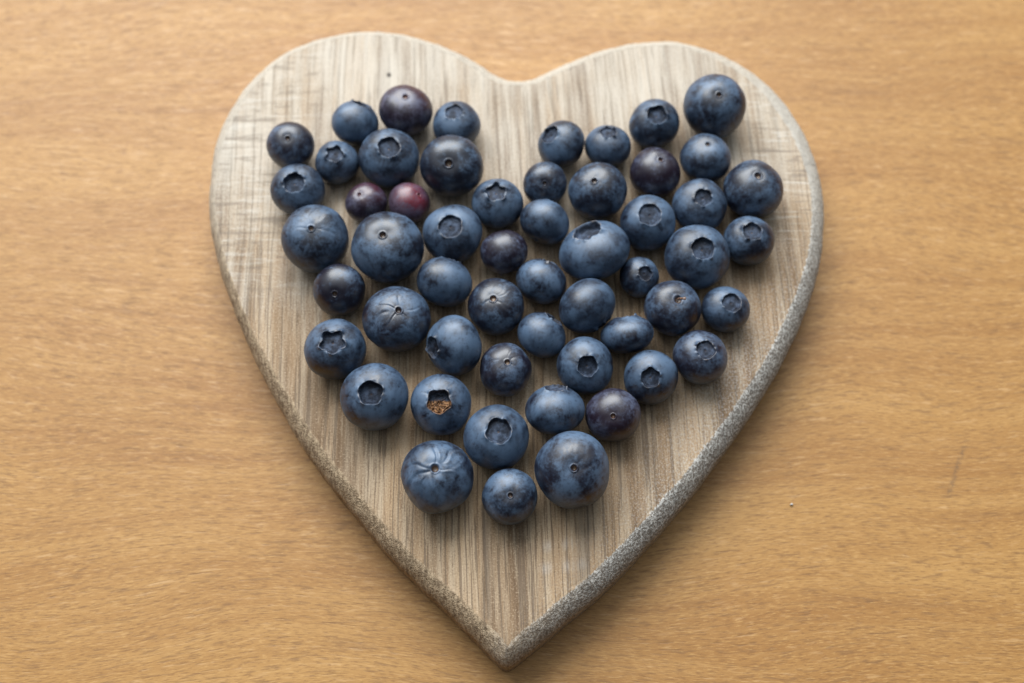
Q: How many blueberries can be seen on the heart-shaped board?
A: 55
